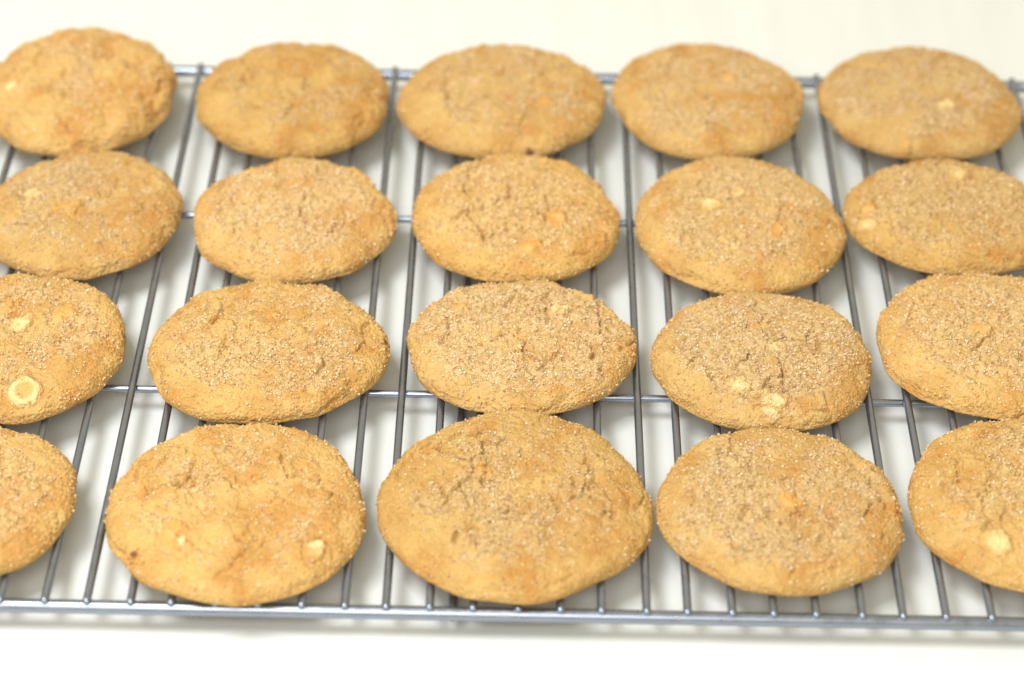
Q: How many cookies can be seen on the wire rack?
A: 20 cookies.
